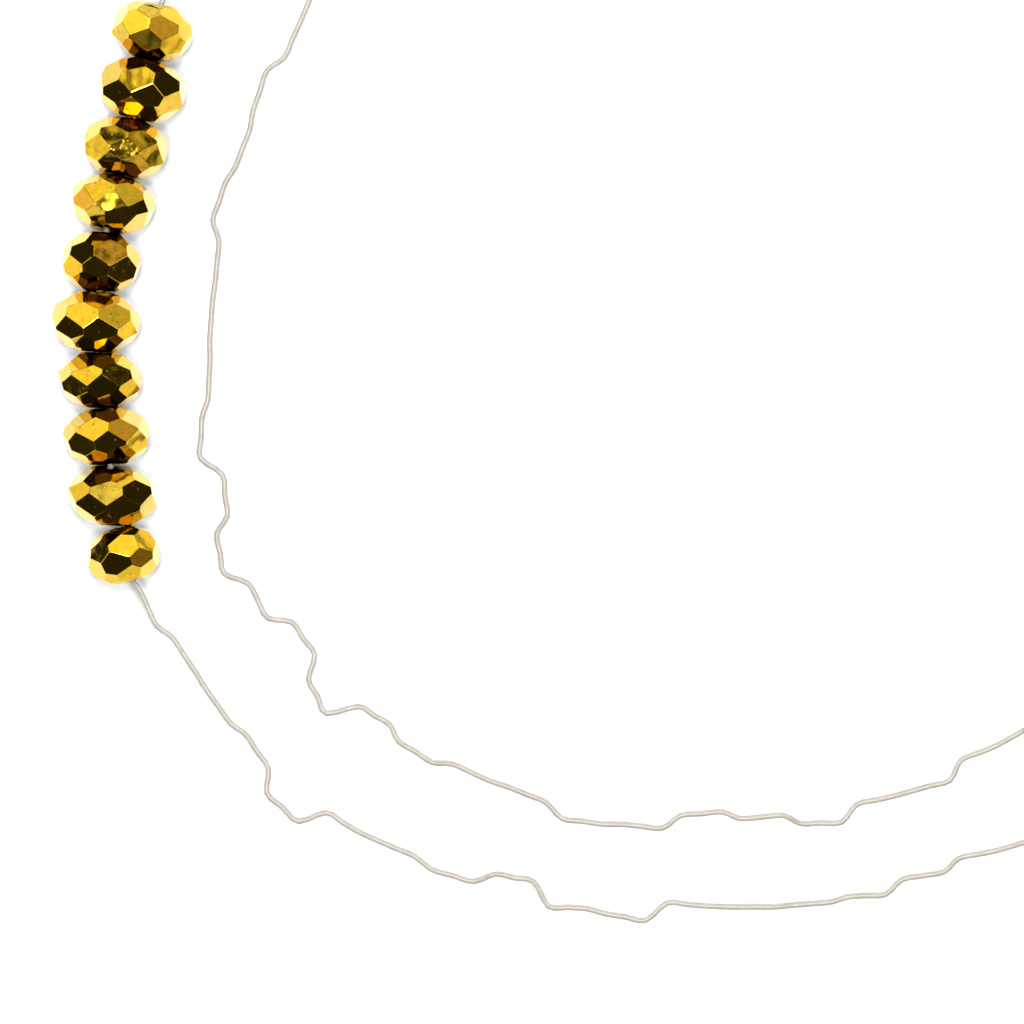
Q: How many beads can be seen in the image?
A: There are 10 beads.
